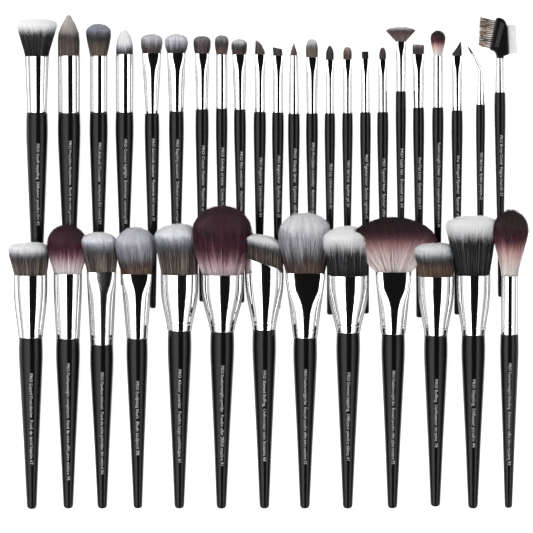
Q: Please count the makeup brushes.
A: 36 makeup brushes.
